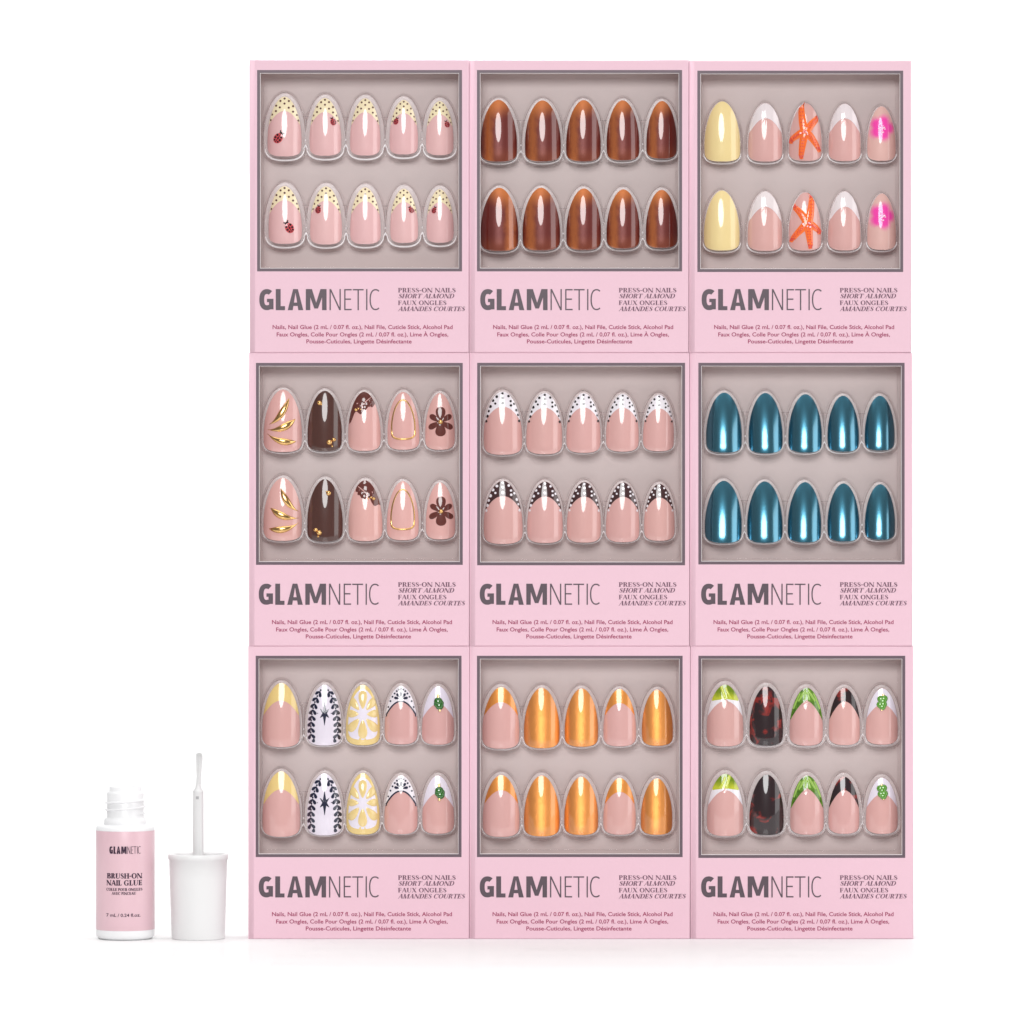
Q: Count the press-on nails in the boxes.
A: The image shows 90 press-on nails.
